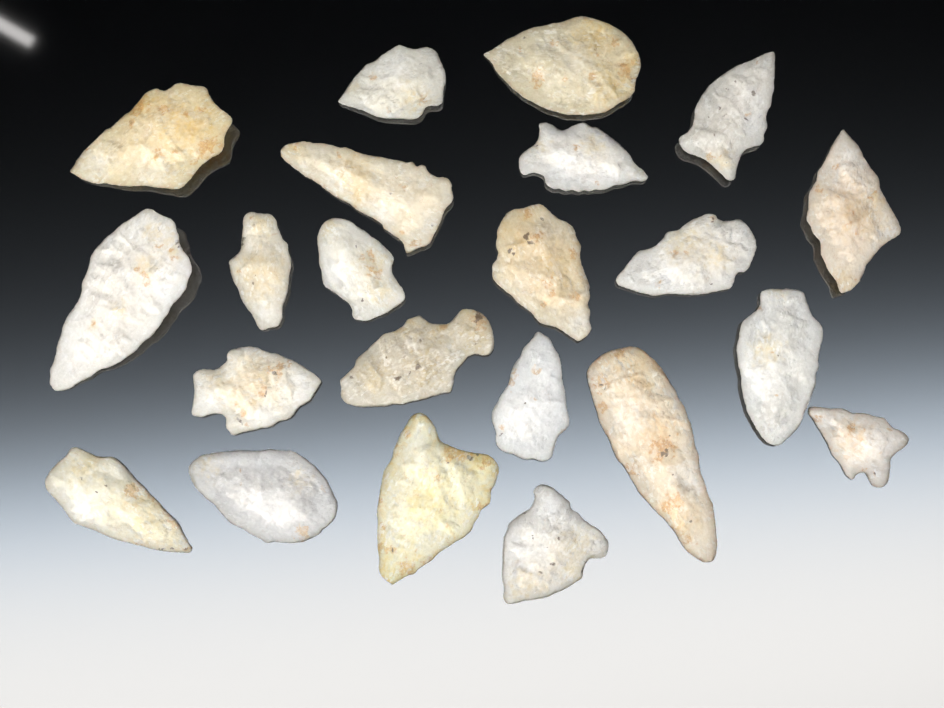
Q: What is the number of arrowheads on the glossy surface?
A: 22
